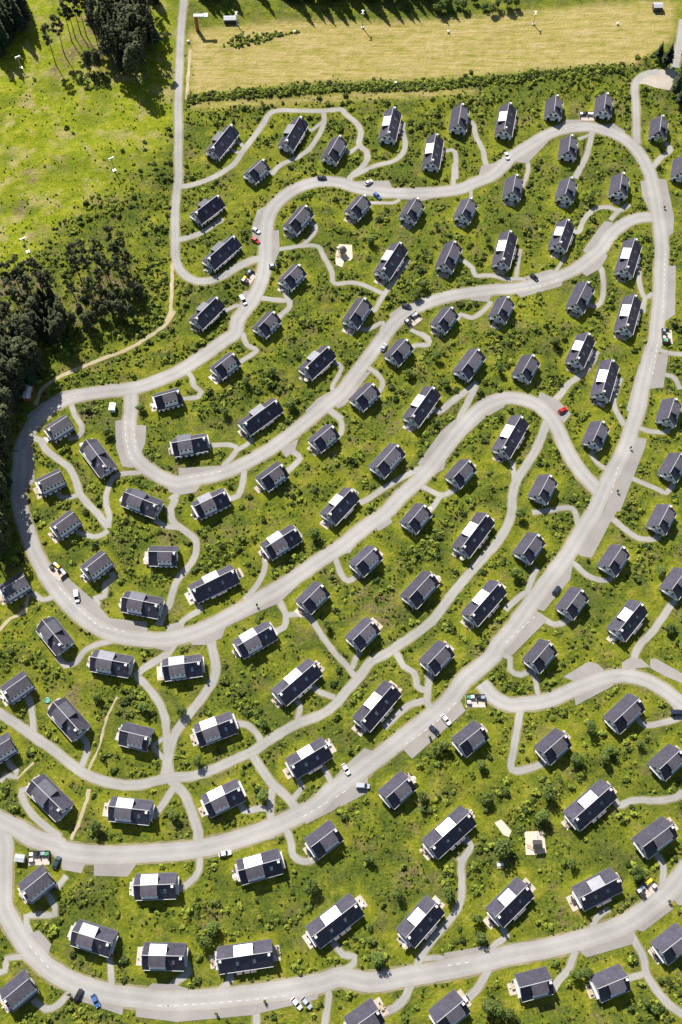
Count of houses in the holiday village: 124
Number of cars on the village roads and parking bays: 25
